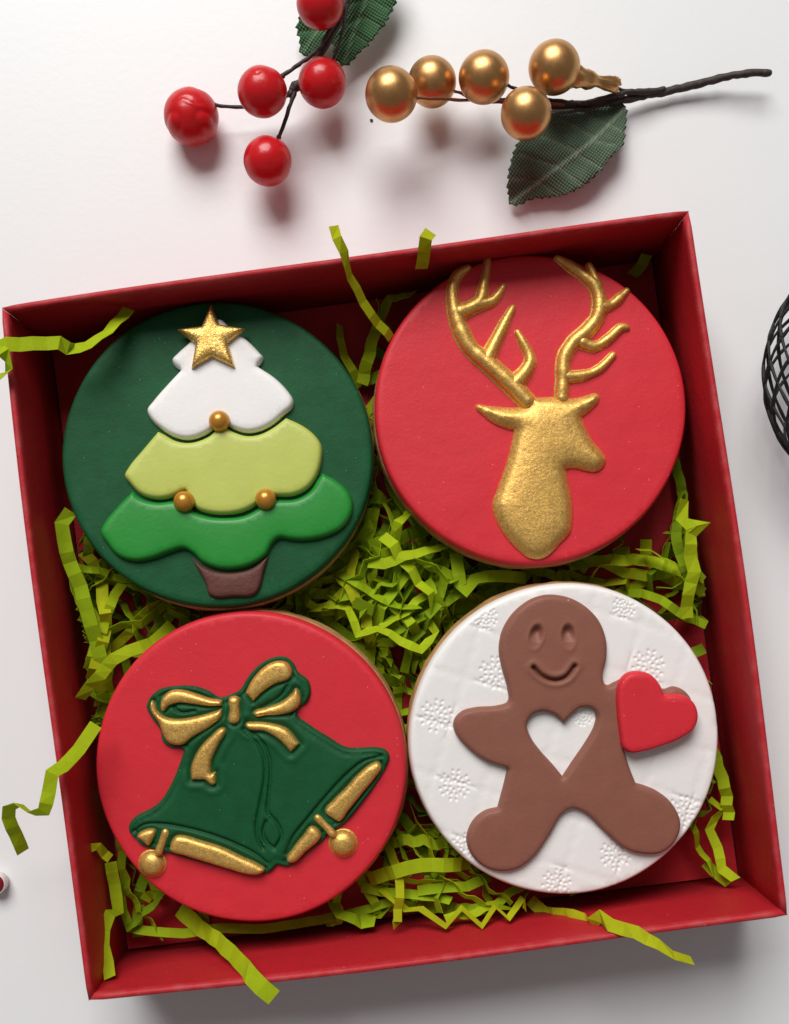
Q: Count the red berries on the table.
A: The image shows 5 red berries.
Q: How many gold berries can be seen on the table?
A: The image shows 5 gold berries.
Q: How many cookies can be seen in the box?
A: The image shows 4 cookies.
